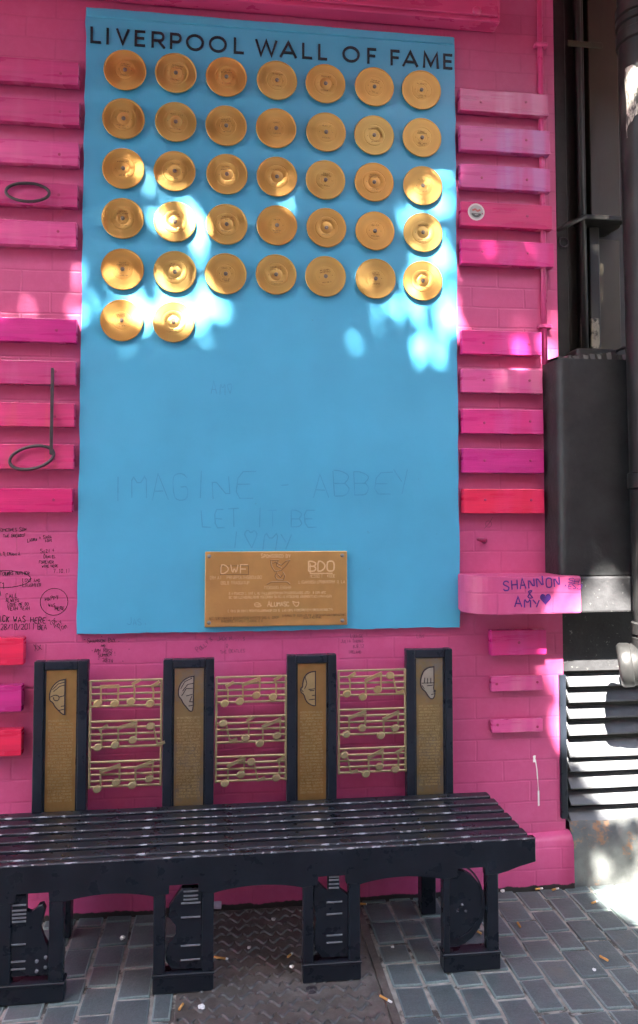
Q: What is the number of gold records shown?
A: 37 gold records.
